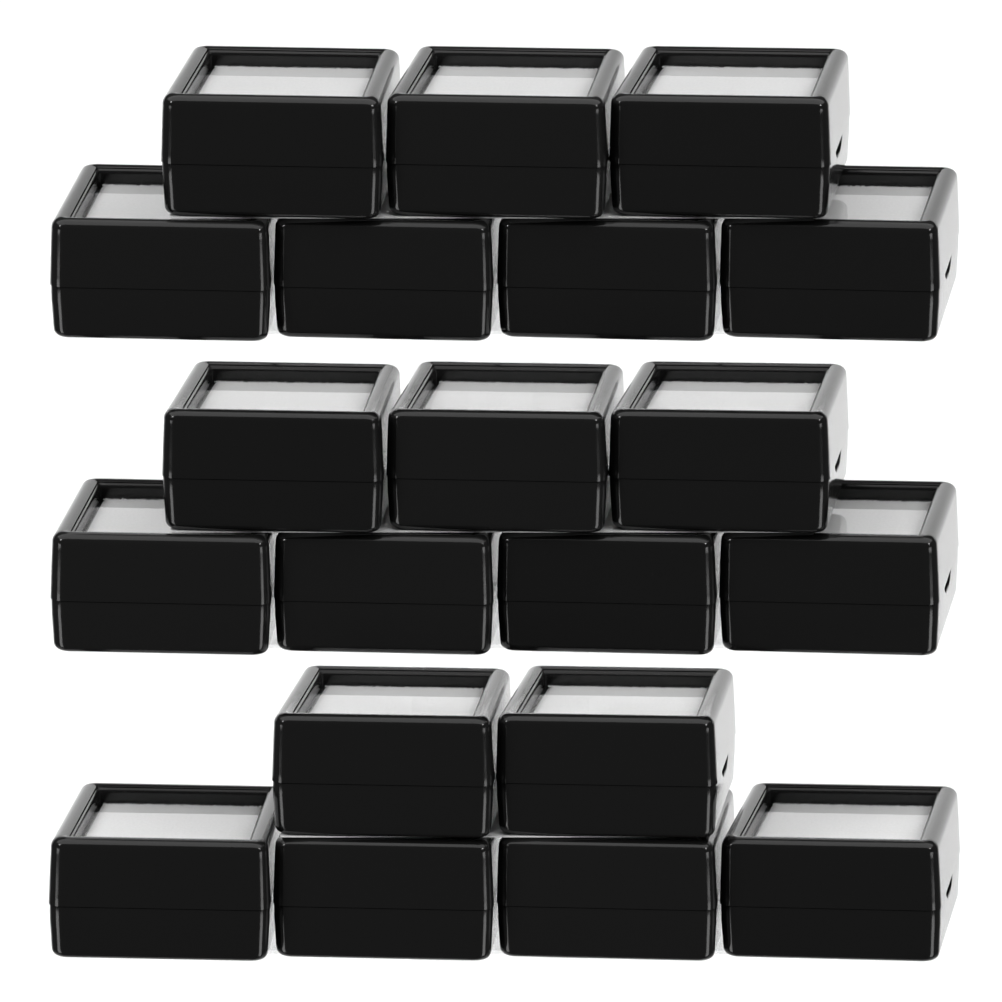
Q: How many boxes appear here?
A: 20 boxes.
